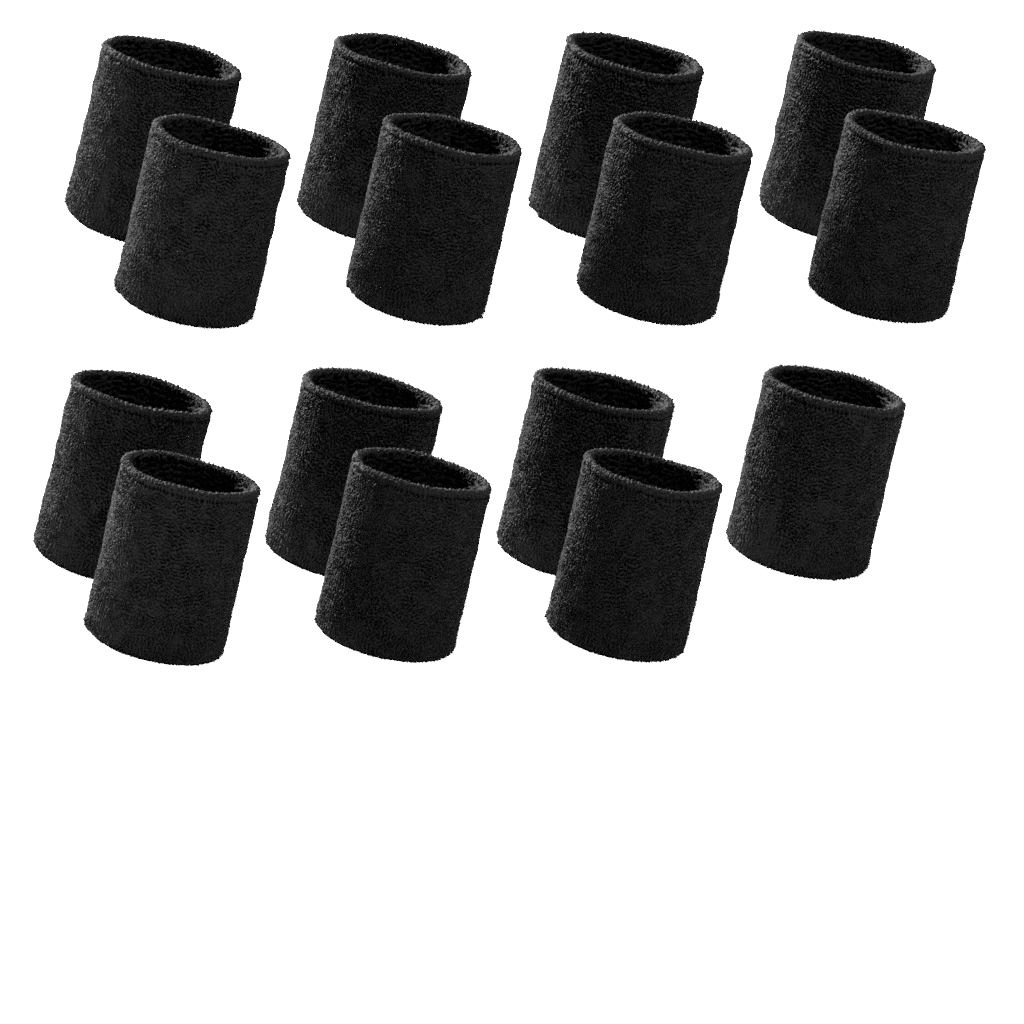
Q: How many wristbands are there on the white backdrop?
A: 15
